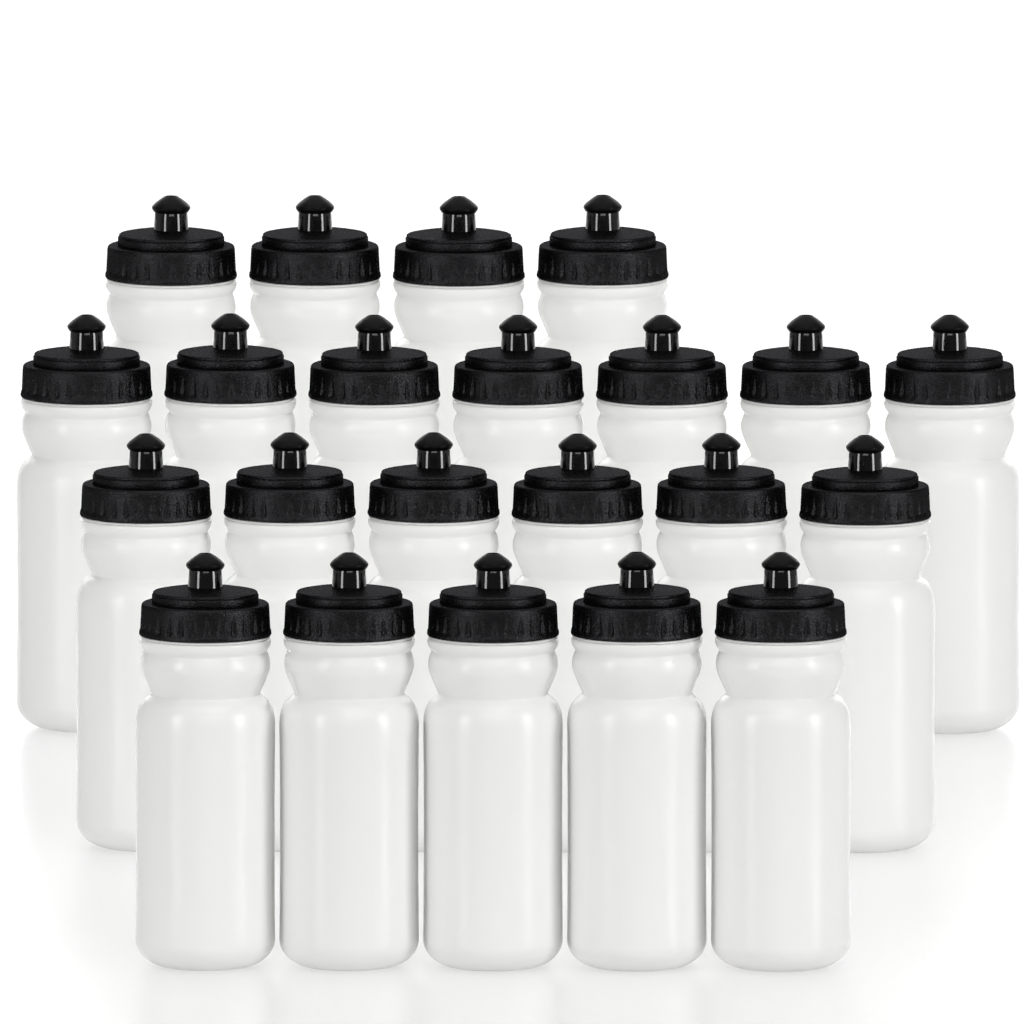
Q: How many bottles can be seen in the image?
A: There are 22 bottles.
